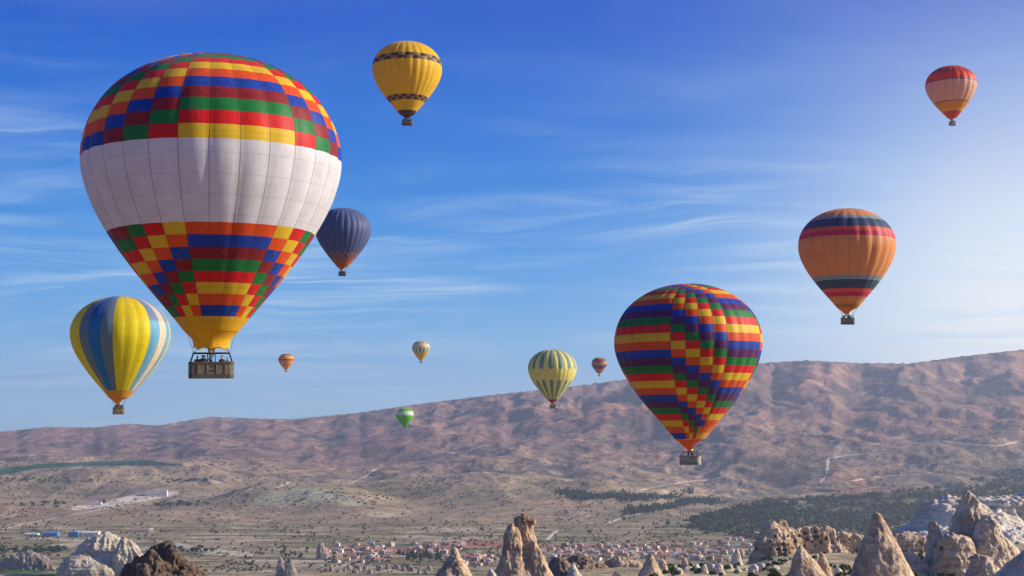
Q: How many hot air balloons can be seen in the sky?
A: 12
